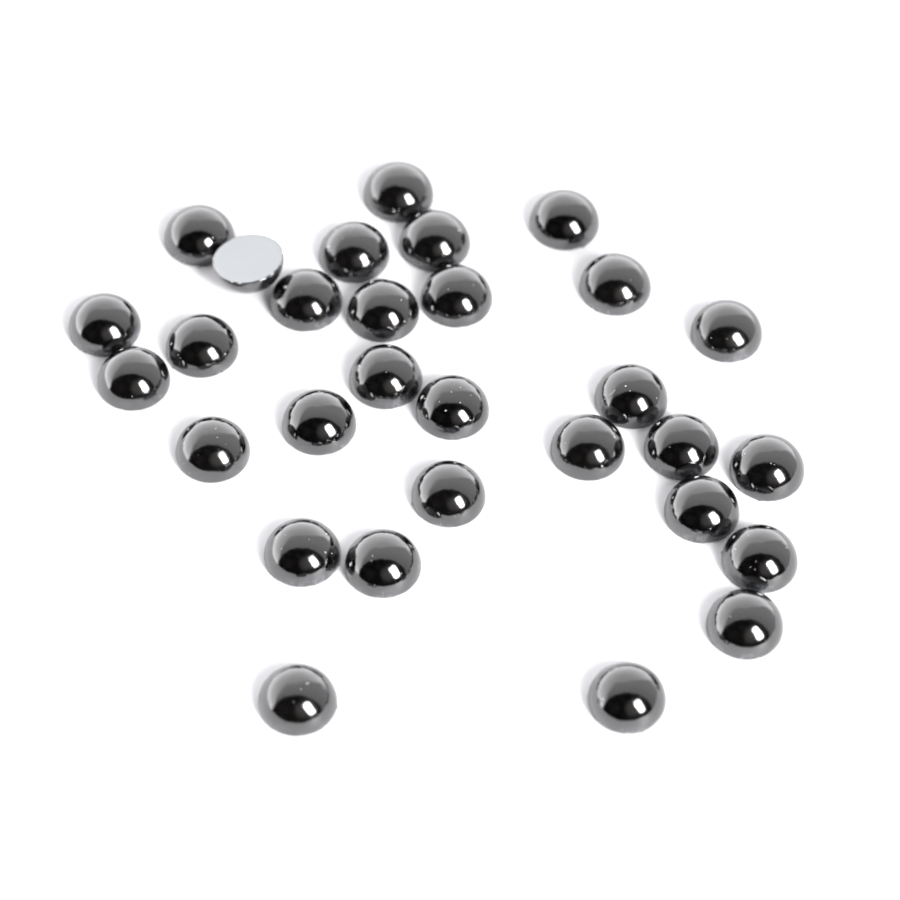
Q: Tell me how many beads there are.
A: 30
